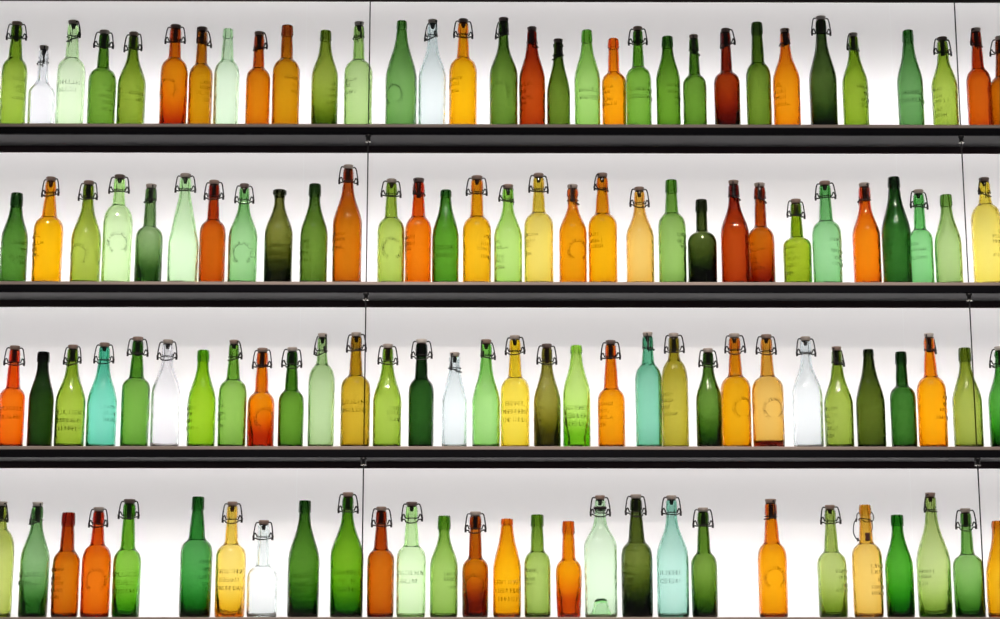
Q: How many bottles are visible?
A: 123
